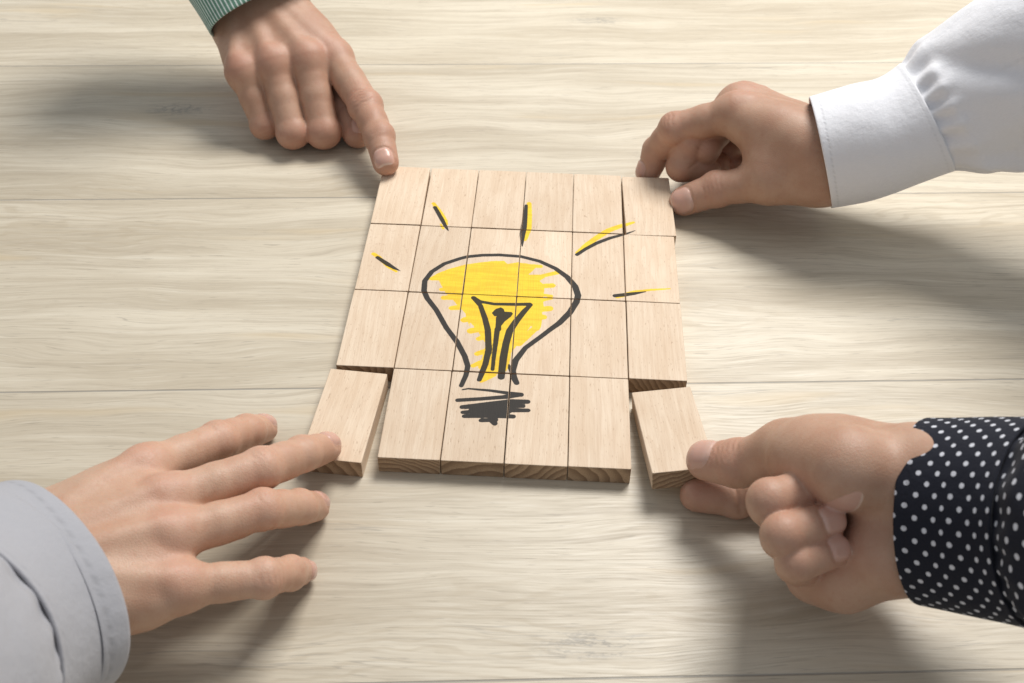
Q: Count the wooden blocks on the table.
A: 24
